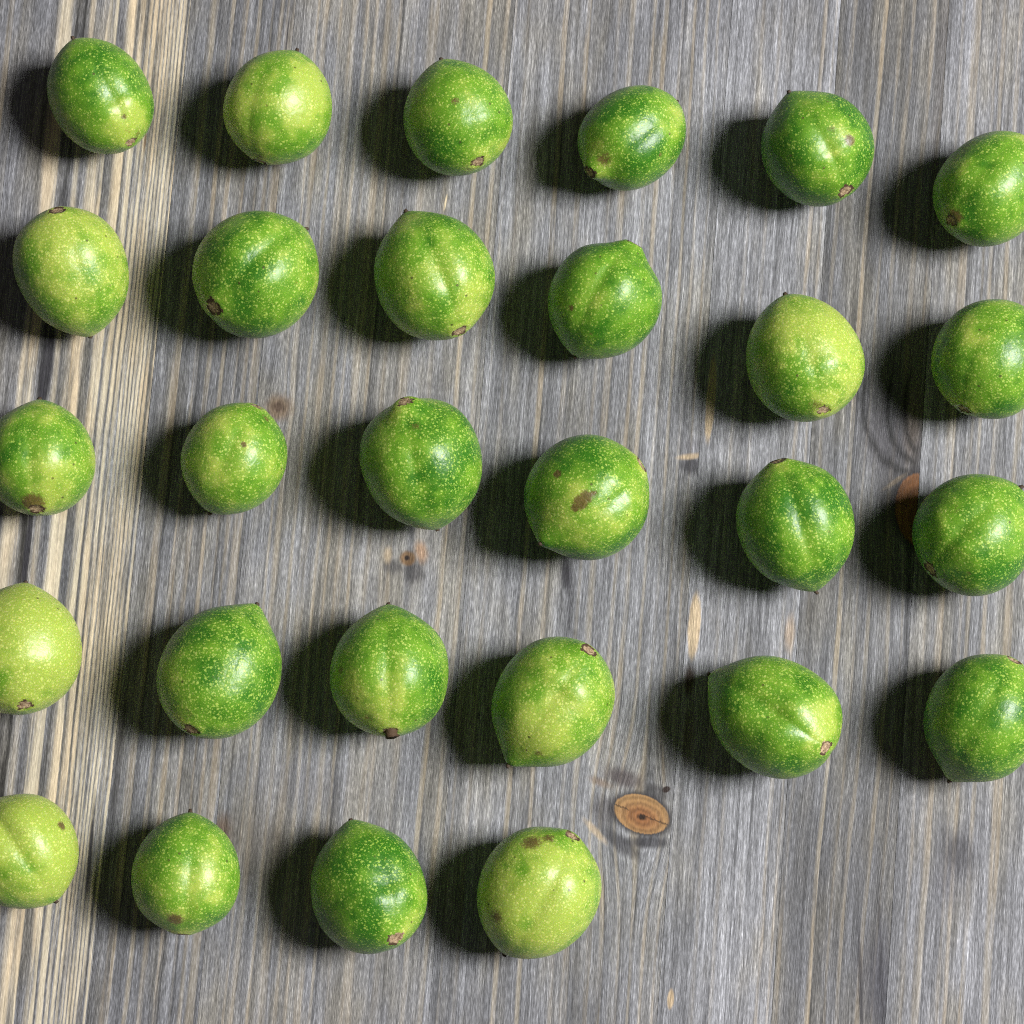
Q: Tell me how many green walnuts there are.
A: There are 28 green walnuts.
